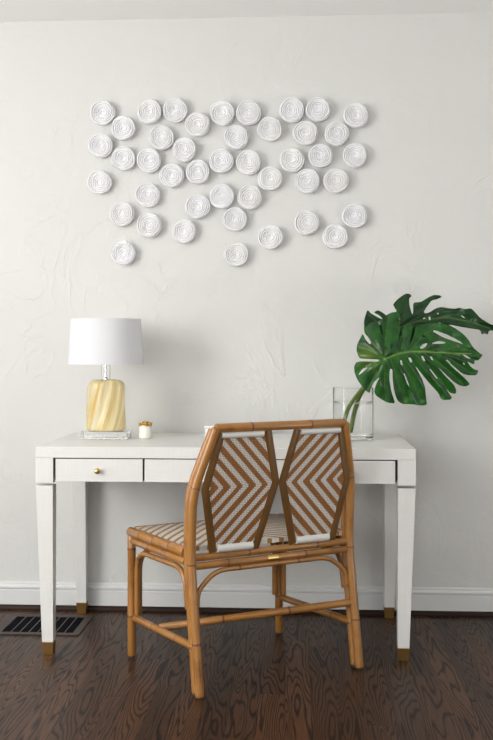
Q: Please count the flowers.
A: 44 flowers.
